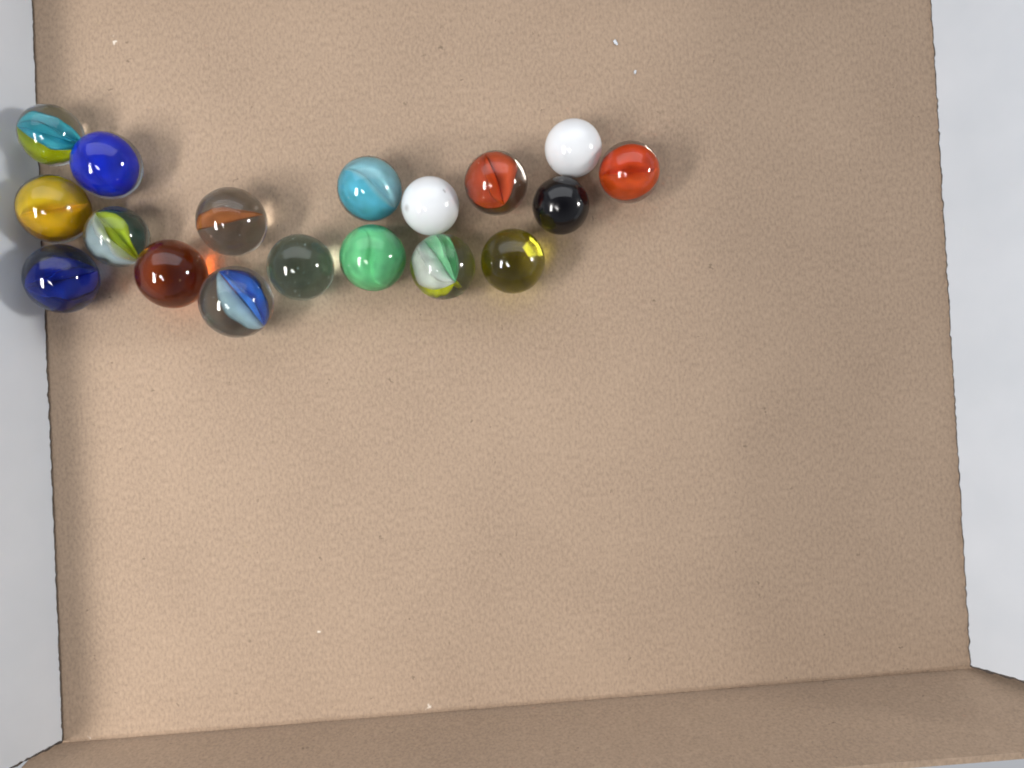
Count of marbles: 18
